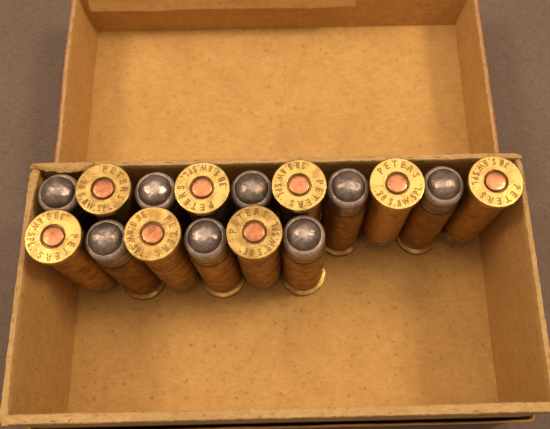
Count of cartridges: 16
